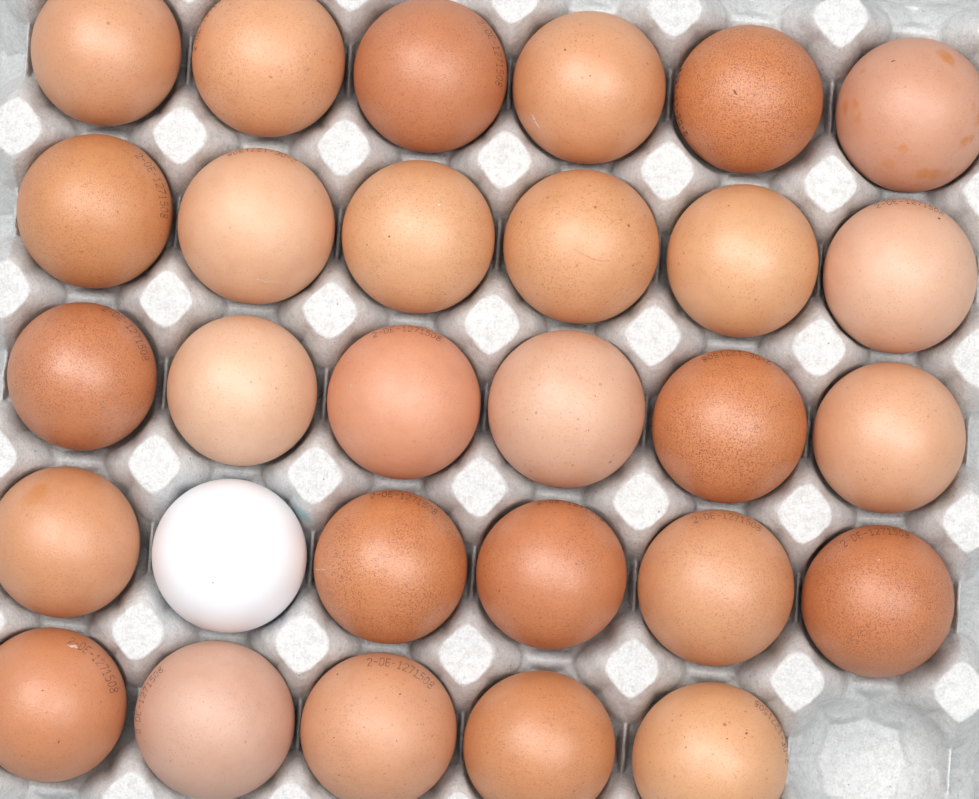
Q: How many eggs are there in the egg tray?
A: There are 29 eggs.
